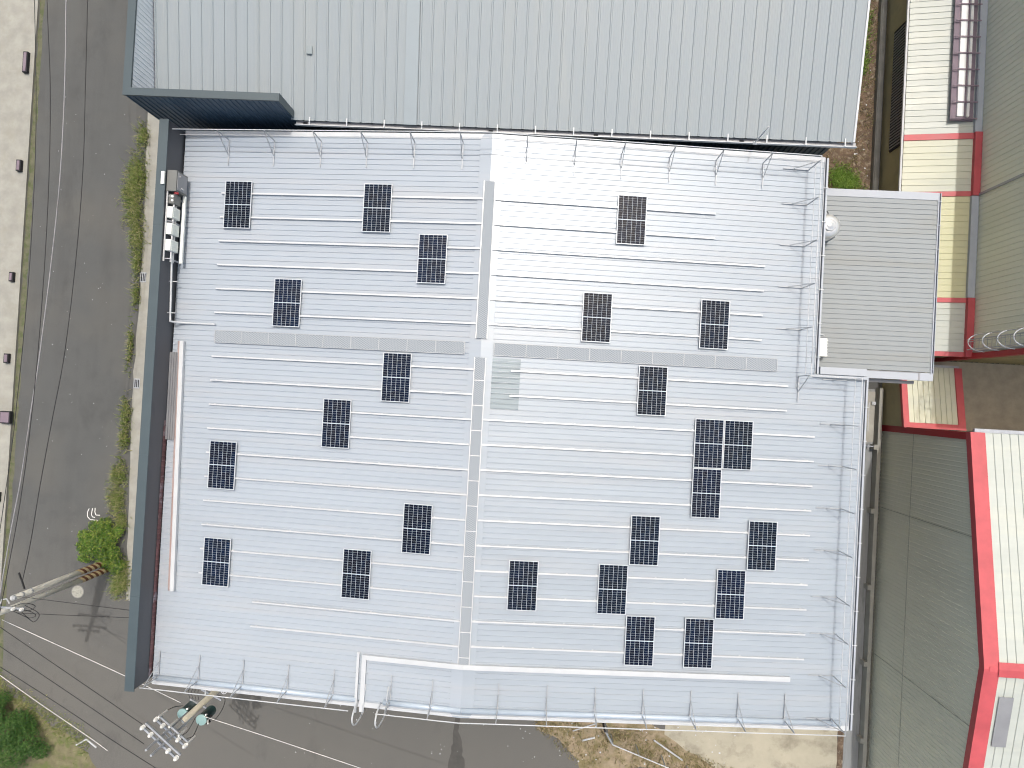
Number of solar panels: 24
